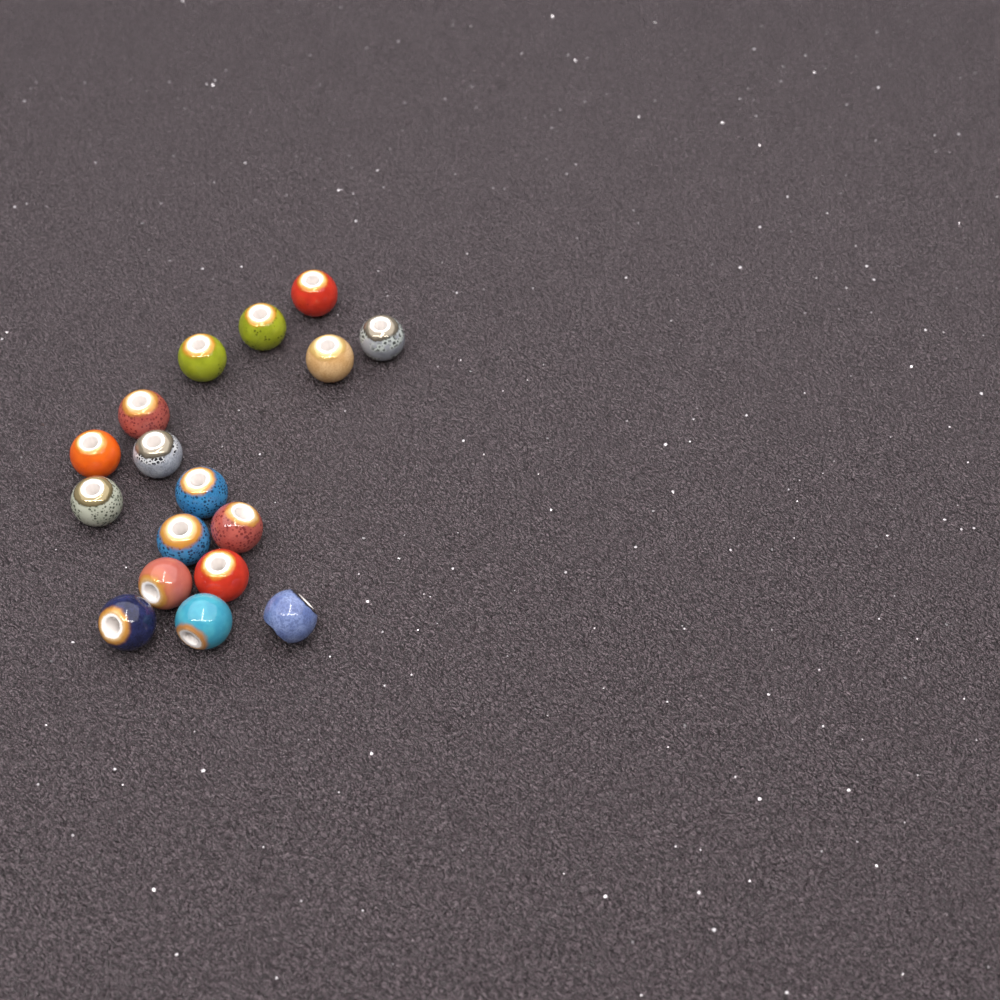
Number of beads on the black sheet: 17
